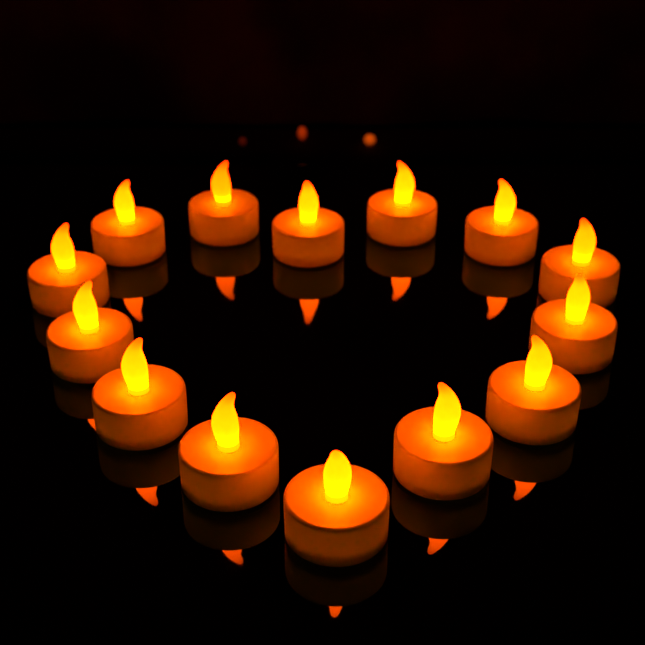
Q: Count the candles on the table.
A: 14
